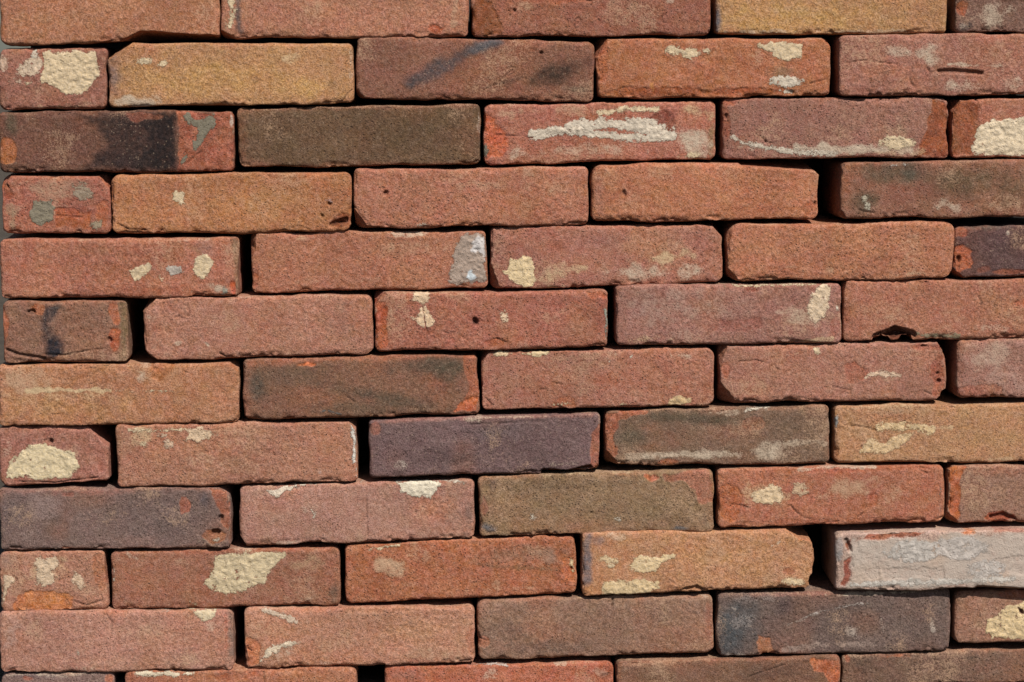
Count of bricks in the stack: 60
